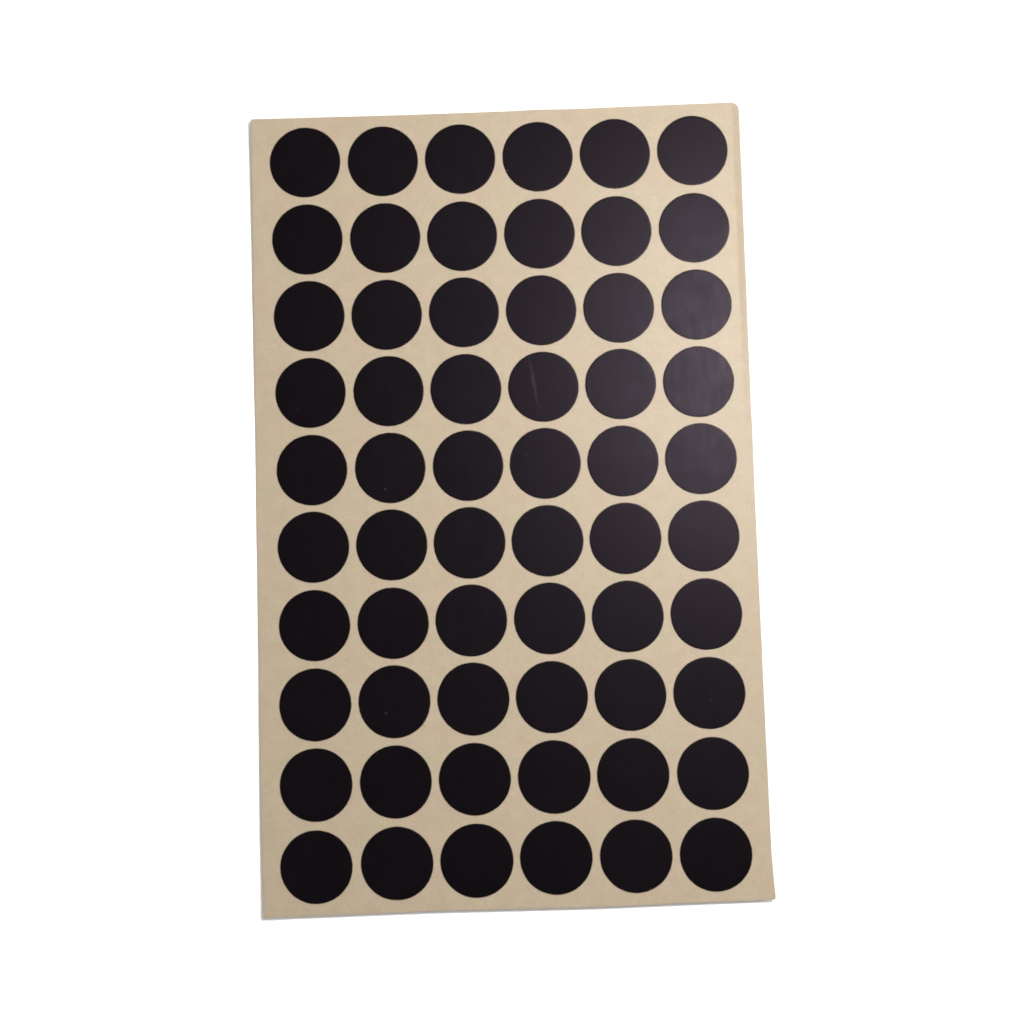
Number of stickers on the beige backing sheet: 60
